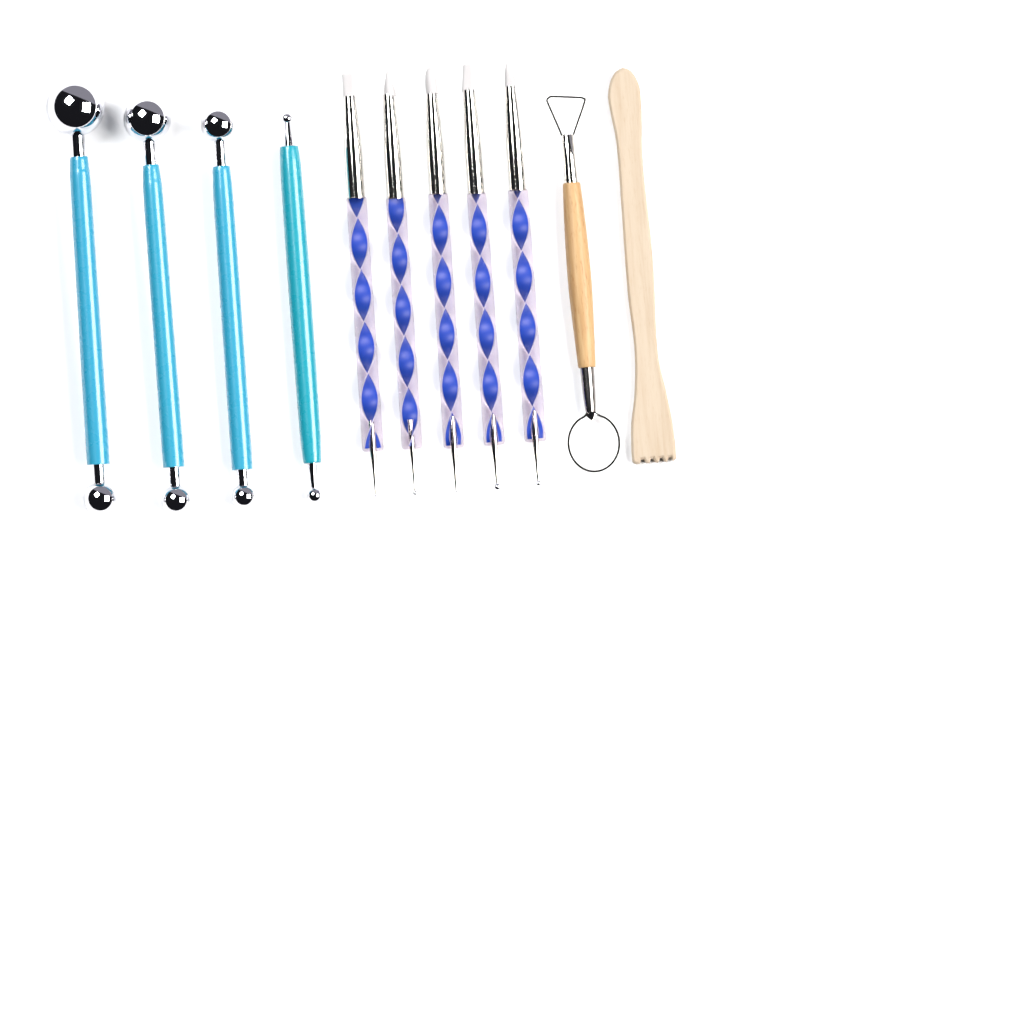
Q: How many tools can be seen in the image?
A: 11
